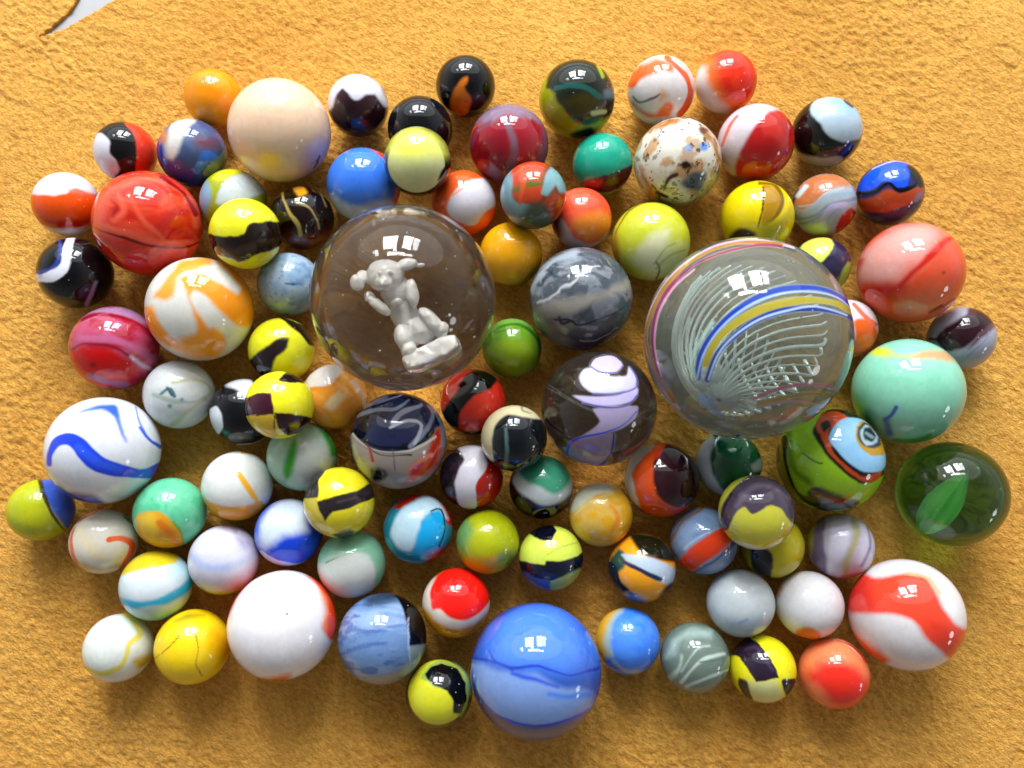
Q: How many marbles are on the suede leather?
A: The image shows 92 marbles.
